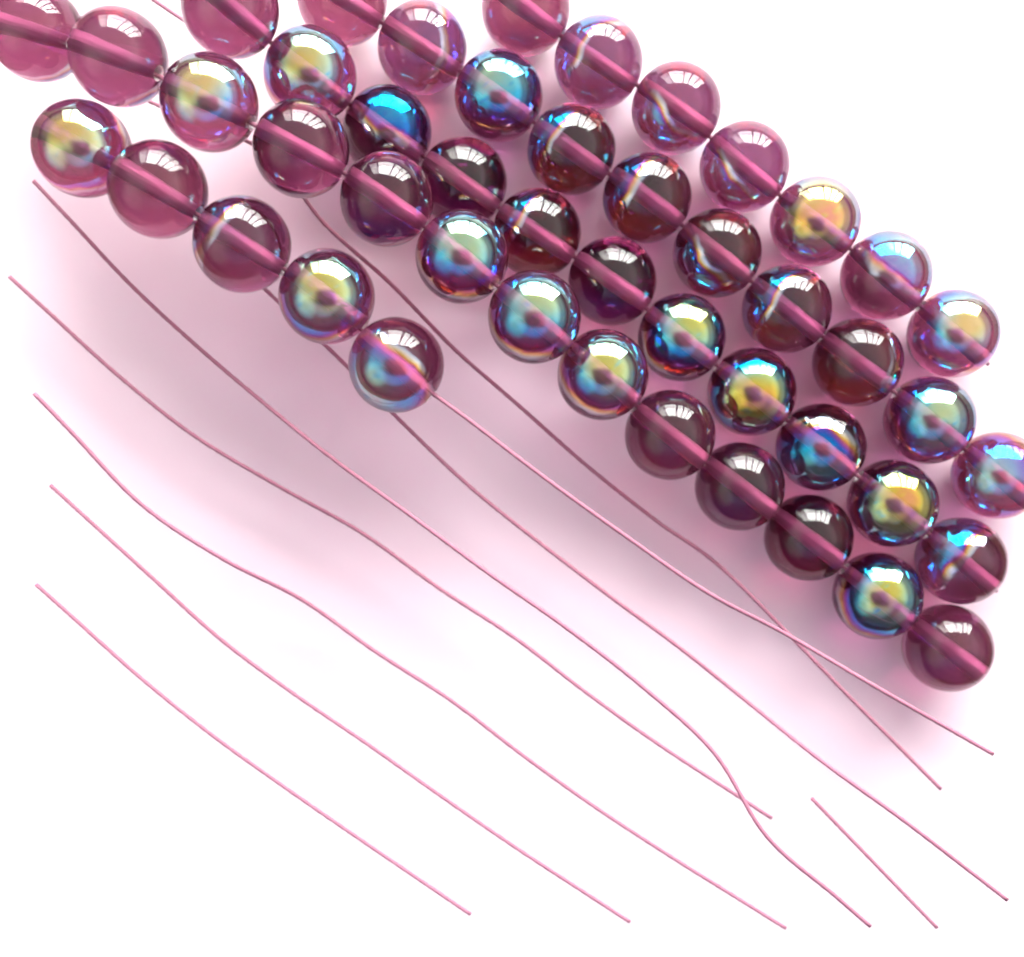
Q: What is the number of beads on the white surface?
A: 46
